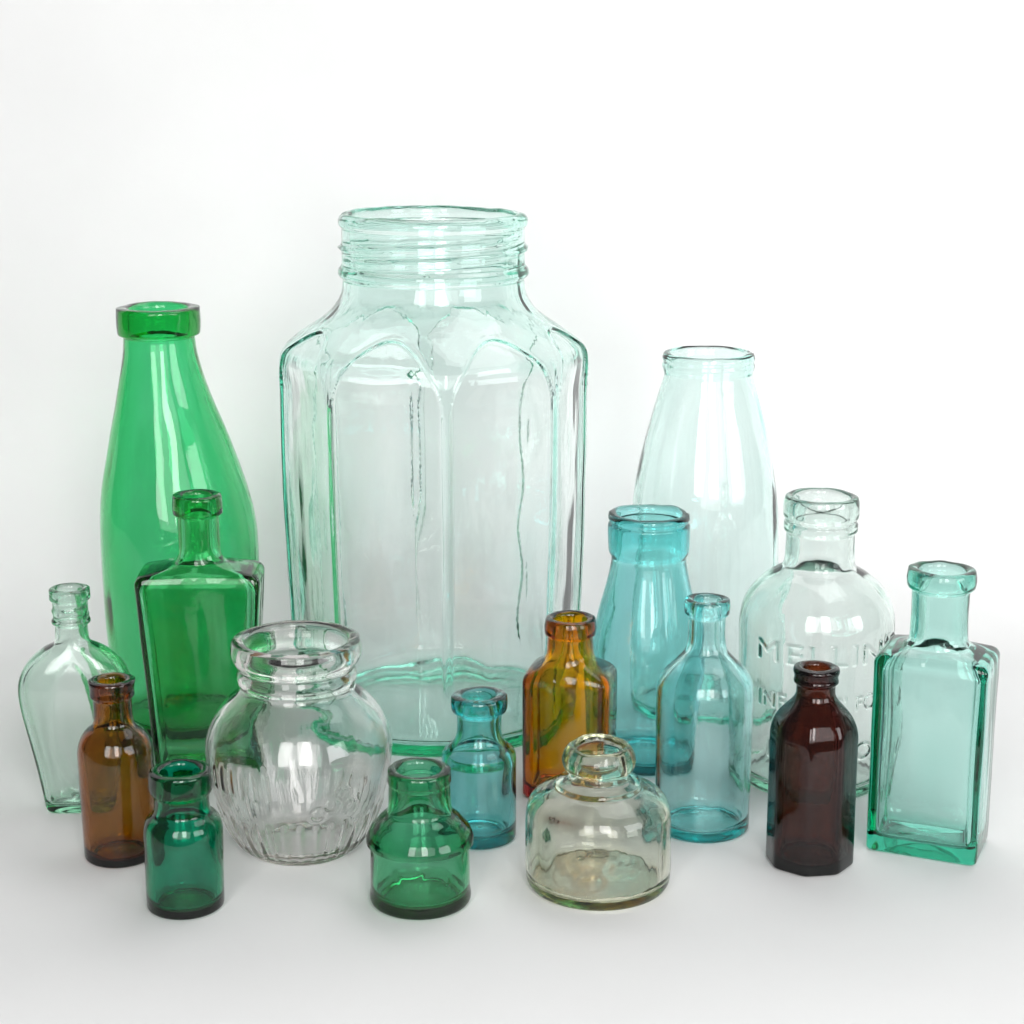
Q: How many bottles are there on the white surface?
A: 15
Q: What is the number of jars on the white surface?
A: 2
